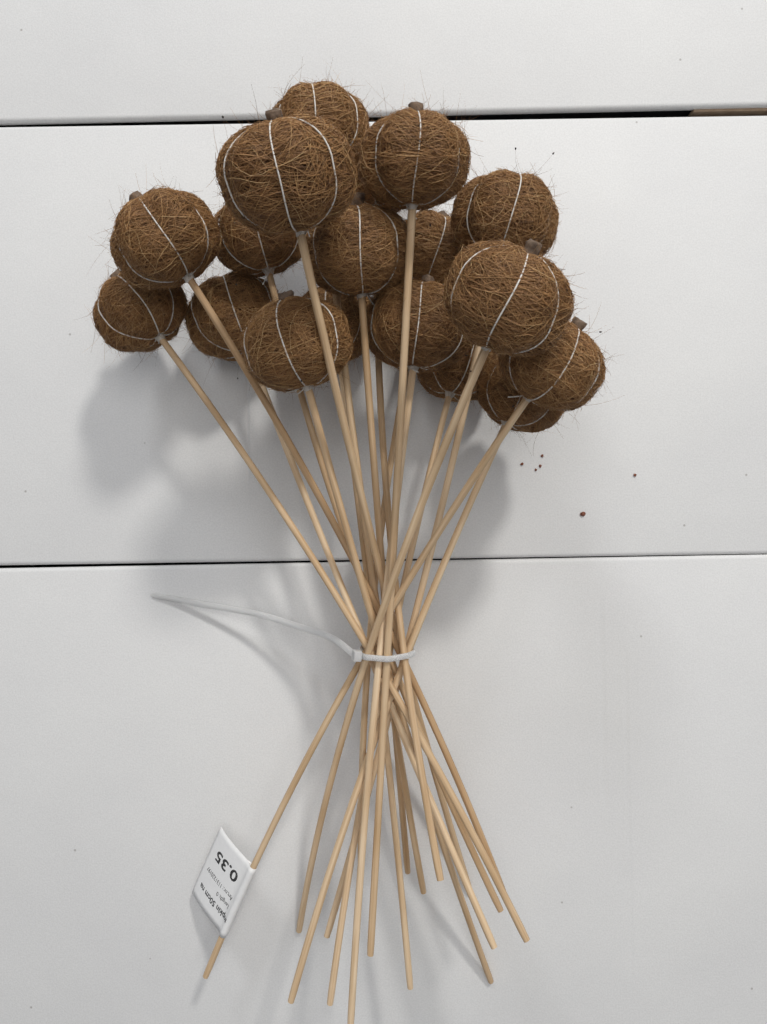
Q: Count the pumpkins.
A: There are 18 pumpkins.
